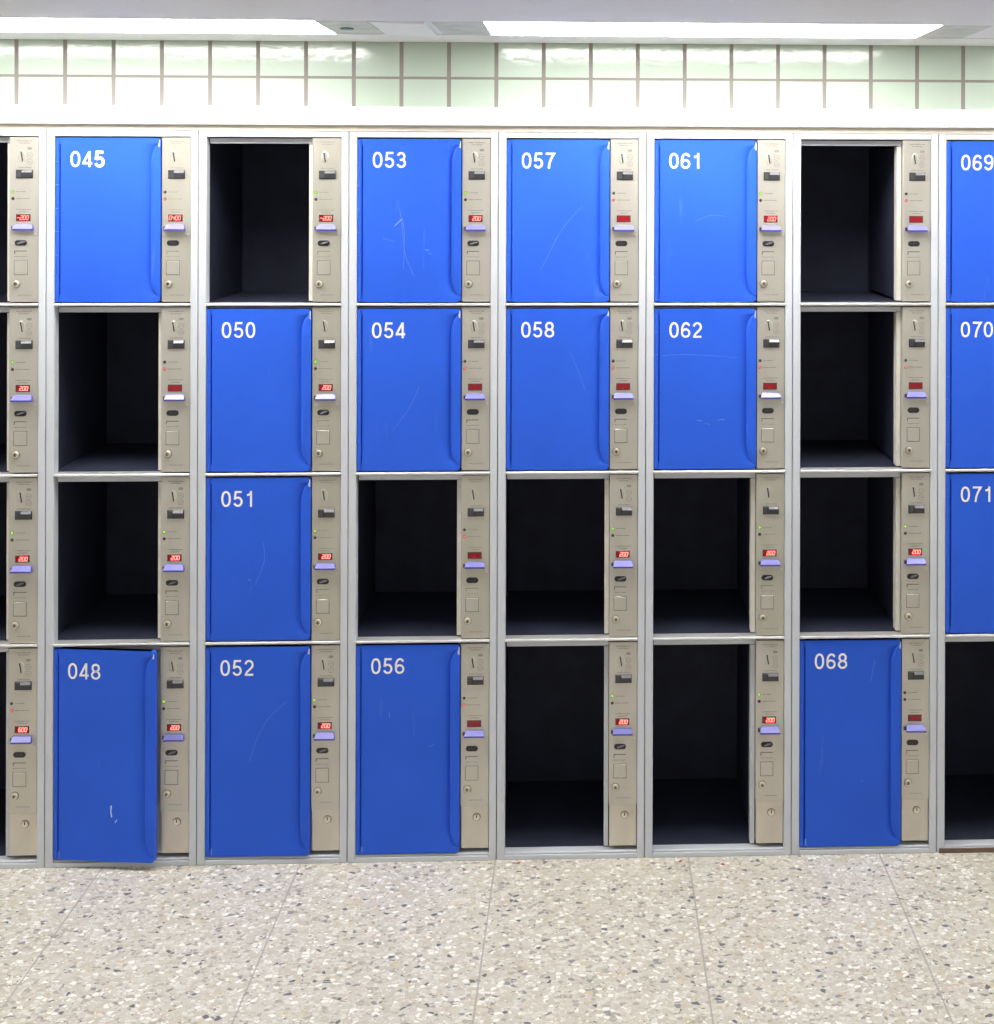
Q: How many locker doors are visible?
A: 16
